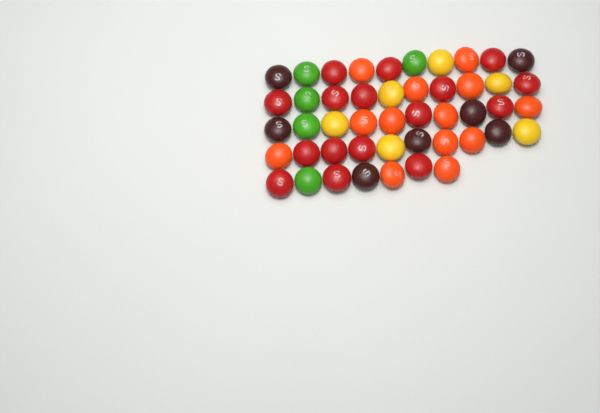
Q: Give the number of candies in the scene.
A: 47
